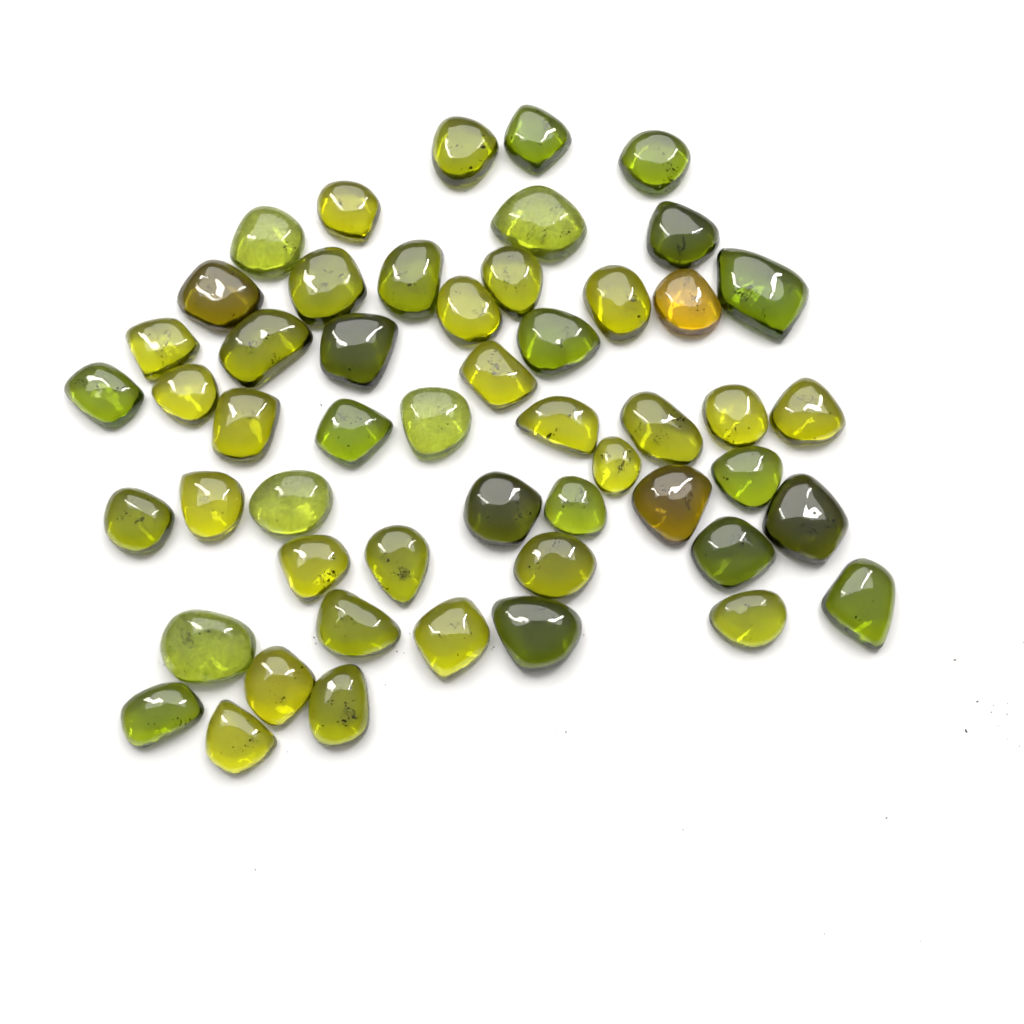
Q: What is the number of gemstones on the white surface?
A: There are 52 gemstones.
